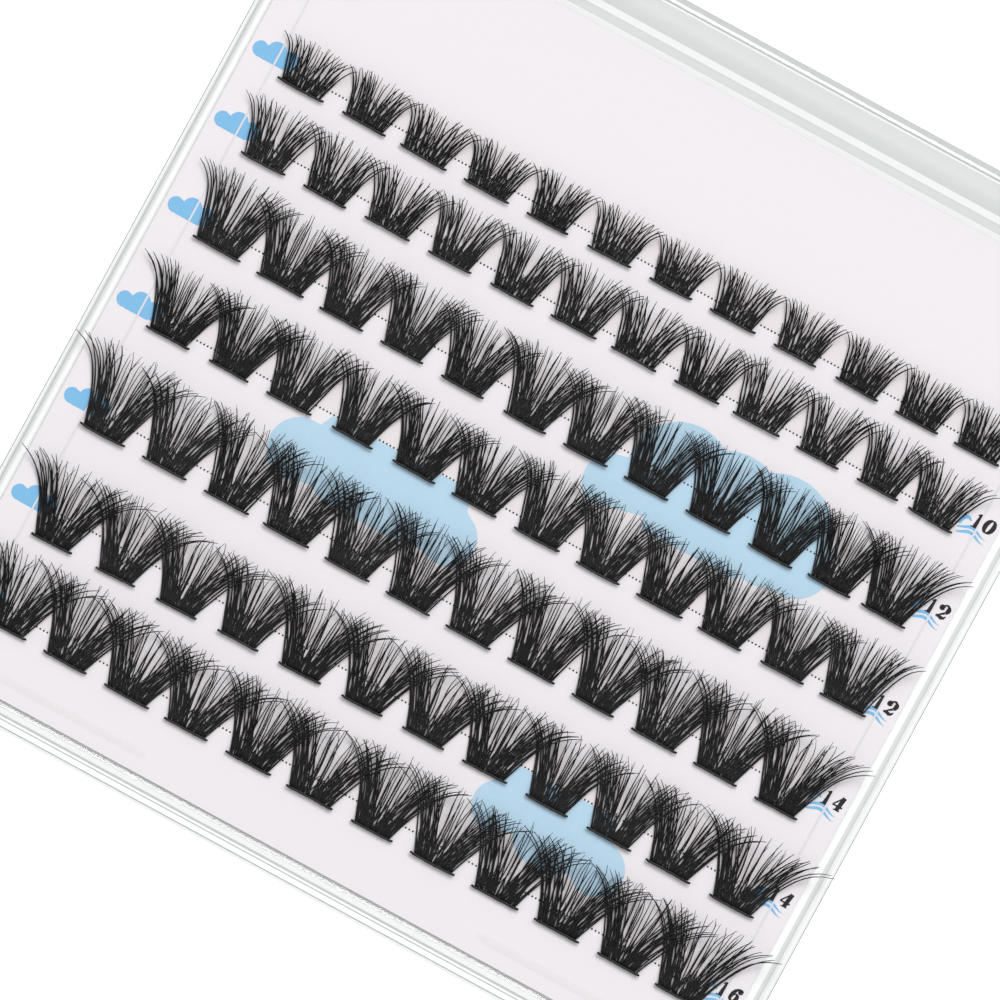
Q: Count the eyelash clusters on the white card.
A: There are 84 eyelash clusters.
